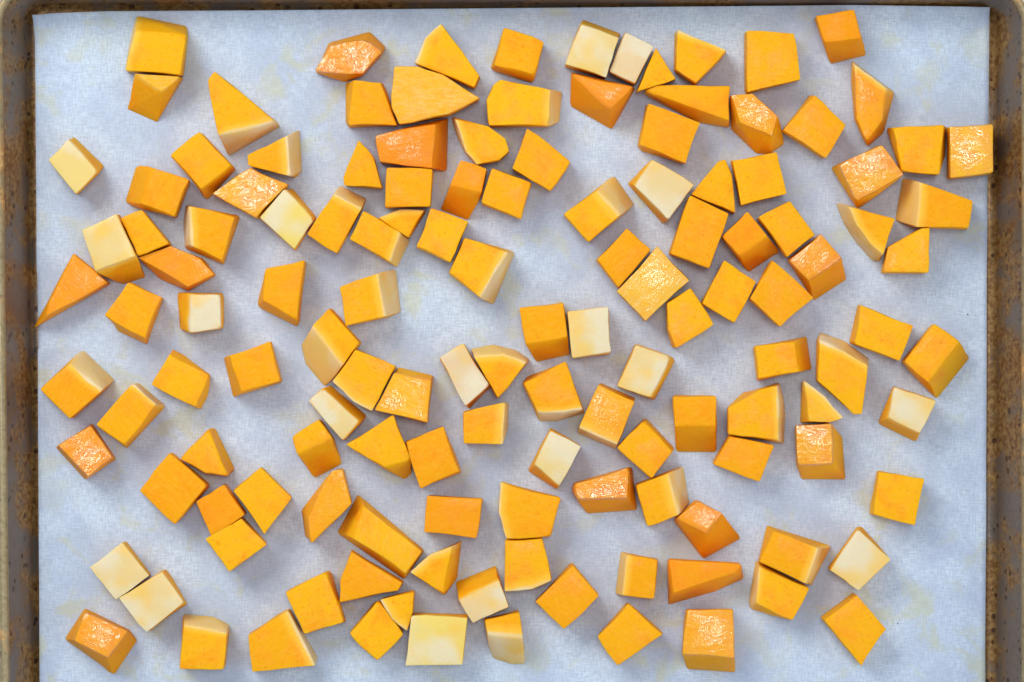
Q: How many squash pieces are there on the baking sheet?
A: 135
